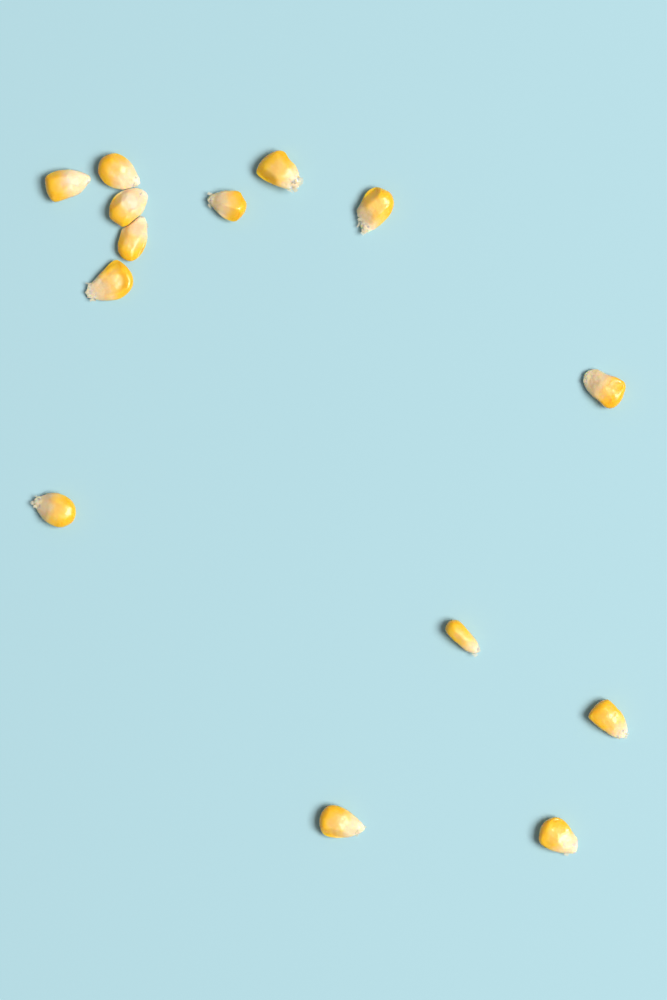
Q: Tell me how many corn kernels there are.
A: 14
